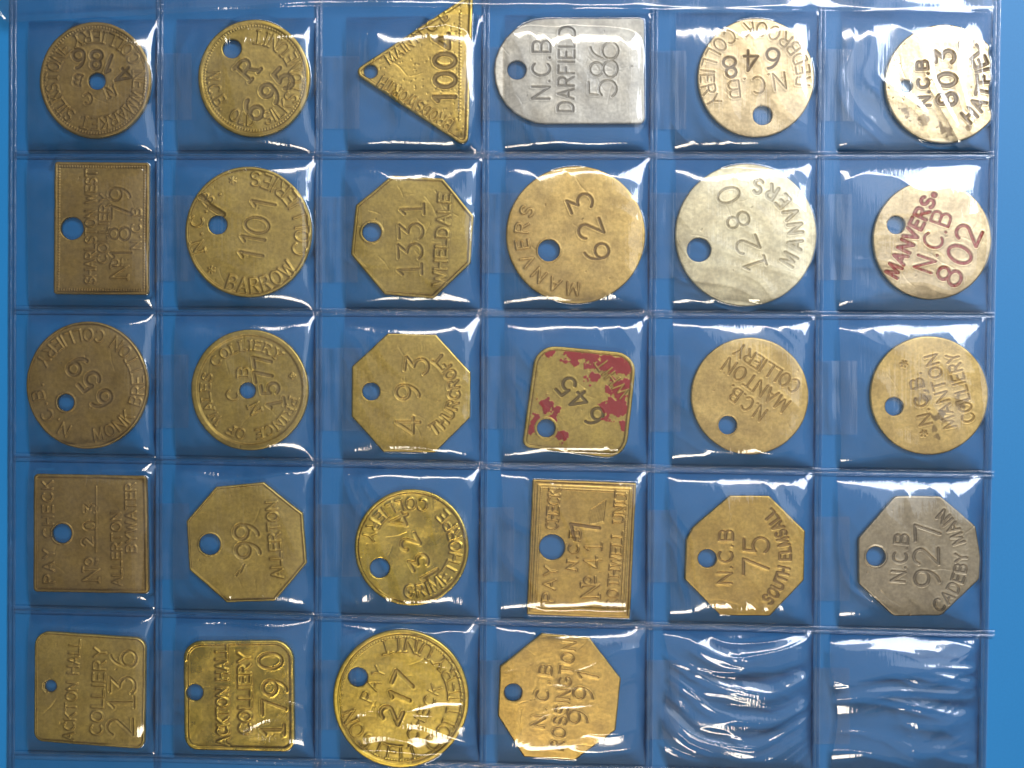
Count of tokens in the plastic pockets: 28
